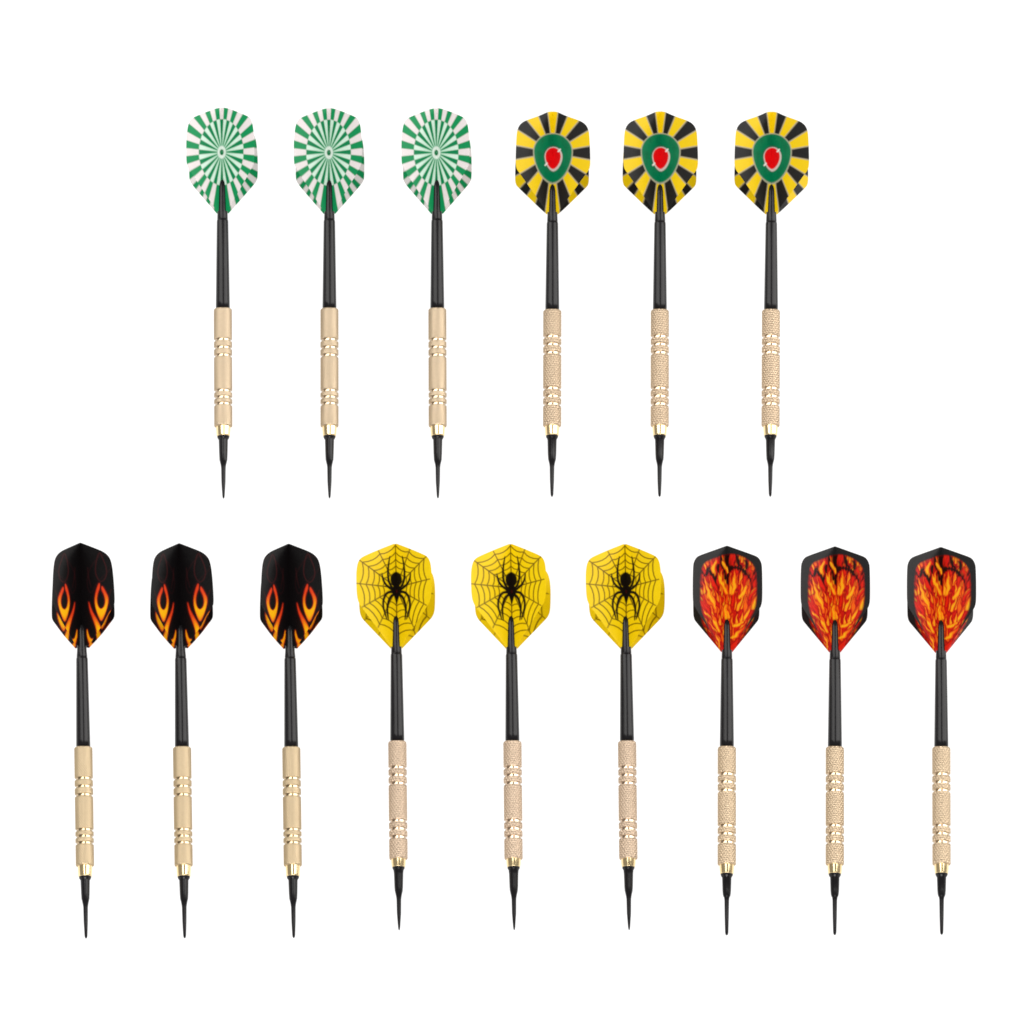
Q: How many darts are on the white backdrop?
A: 15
